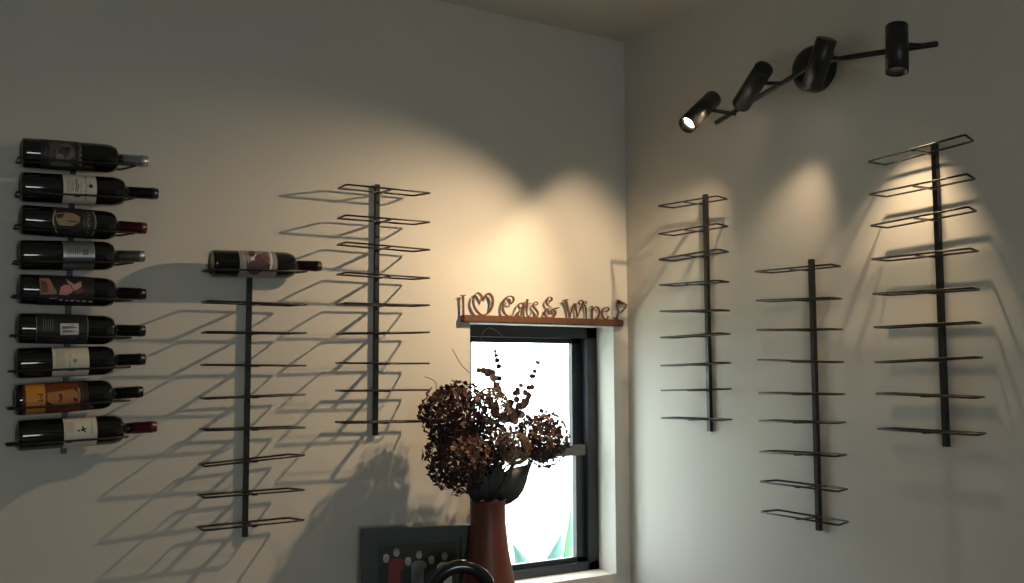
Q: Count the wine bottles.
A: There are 10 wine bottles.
